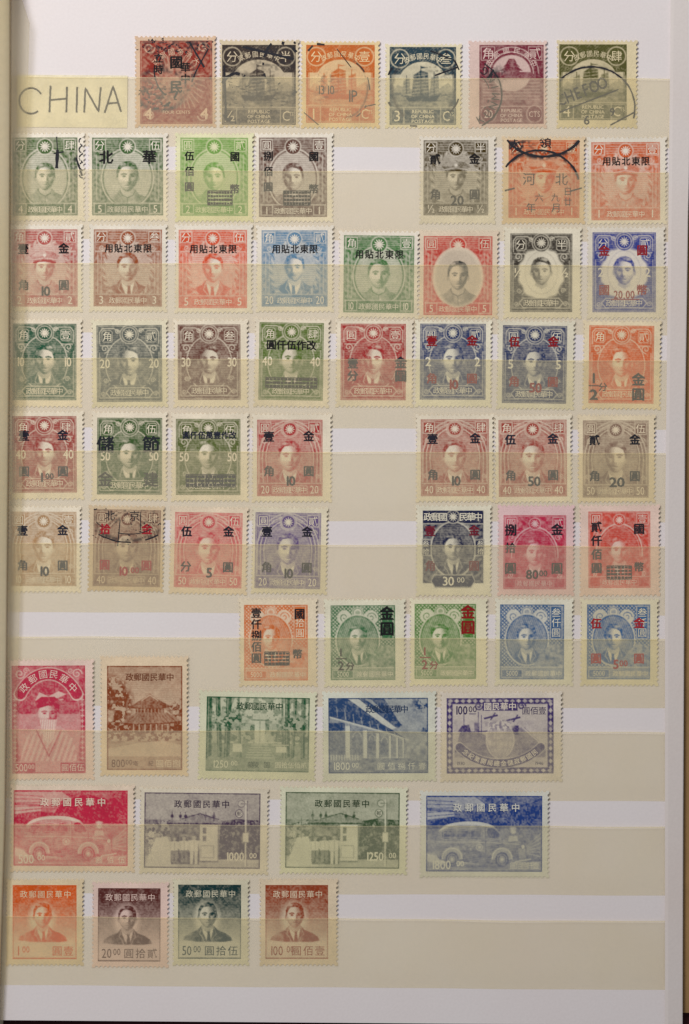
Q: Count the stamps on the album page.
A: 61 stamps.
